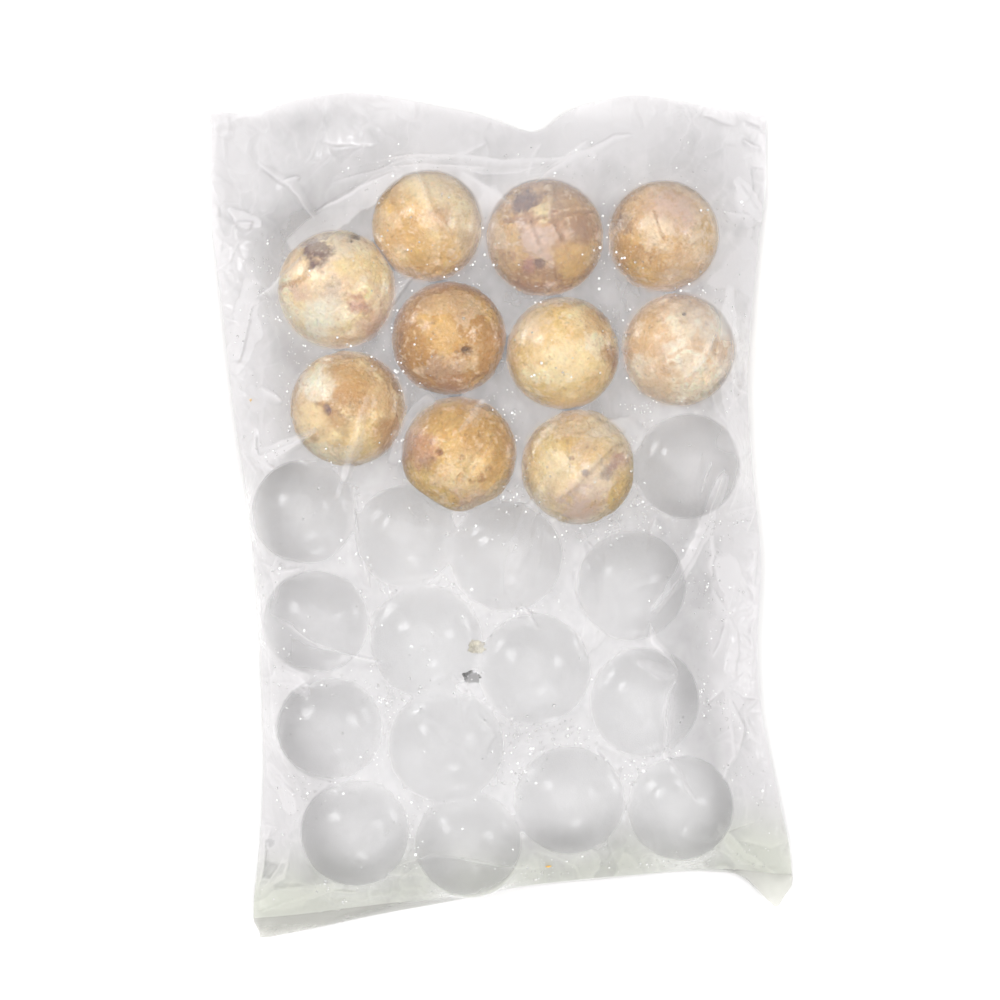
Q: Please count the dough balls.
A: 10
